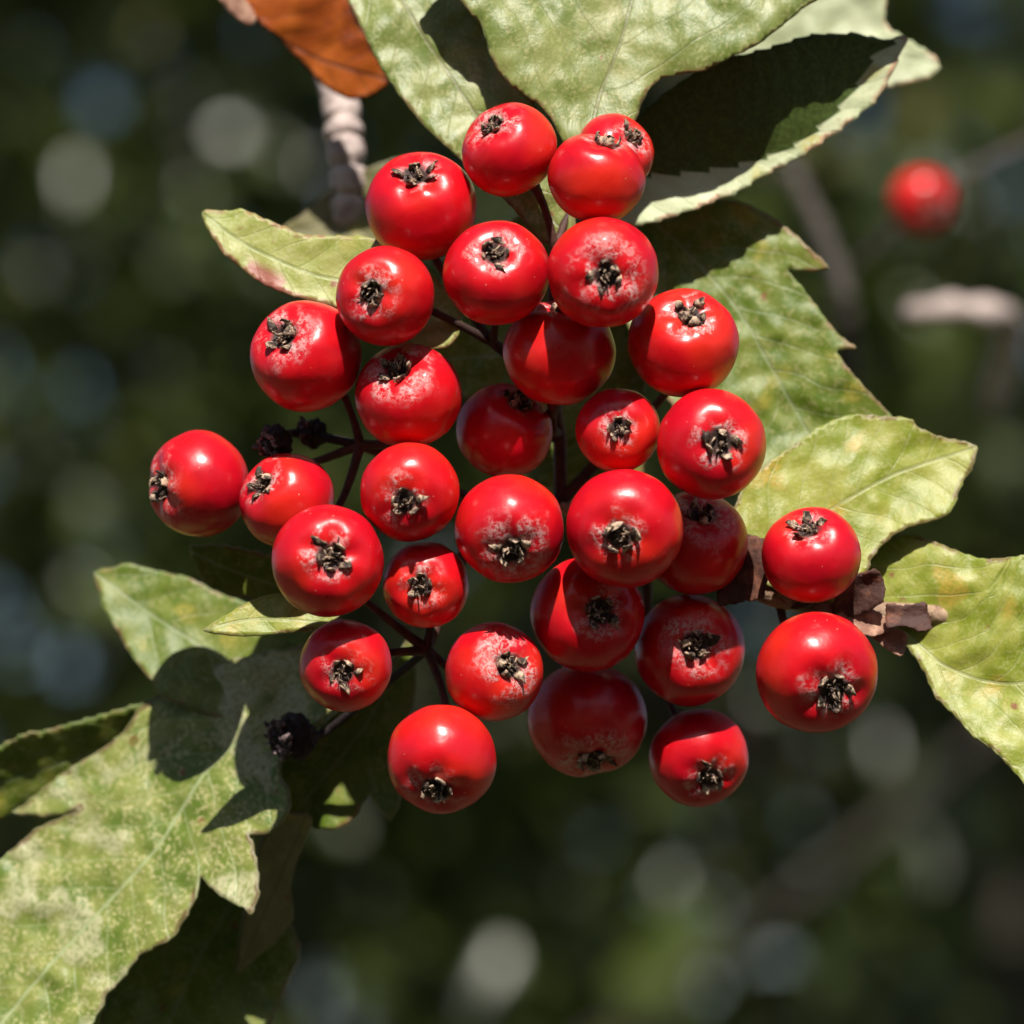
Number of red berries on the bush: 32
